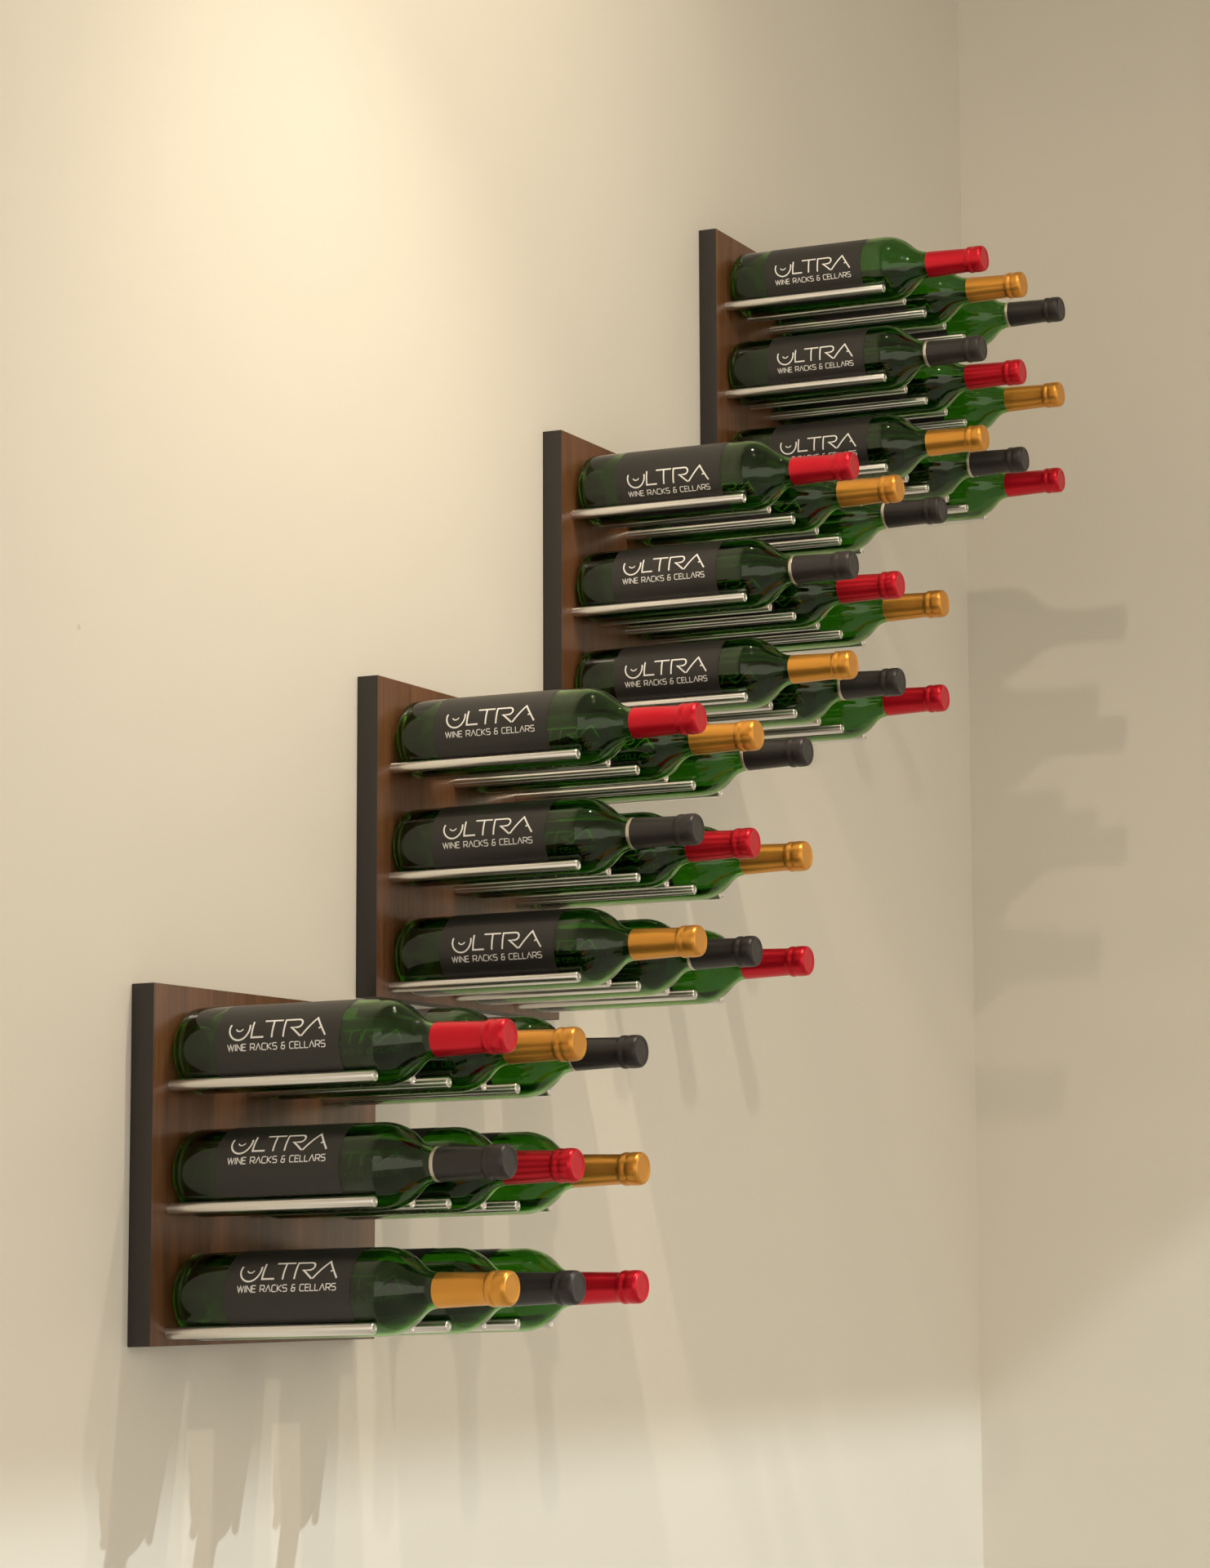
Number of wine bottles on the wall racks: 36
